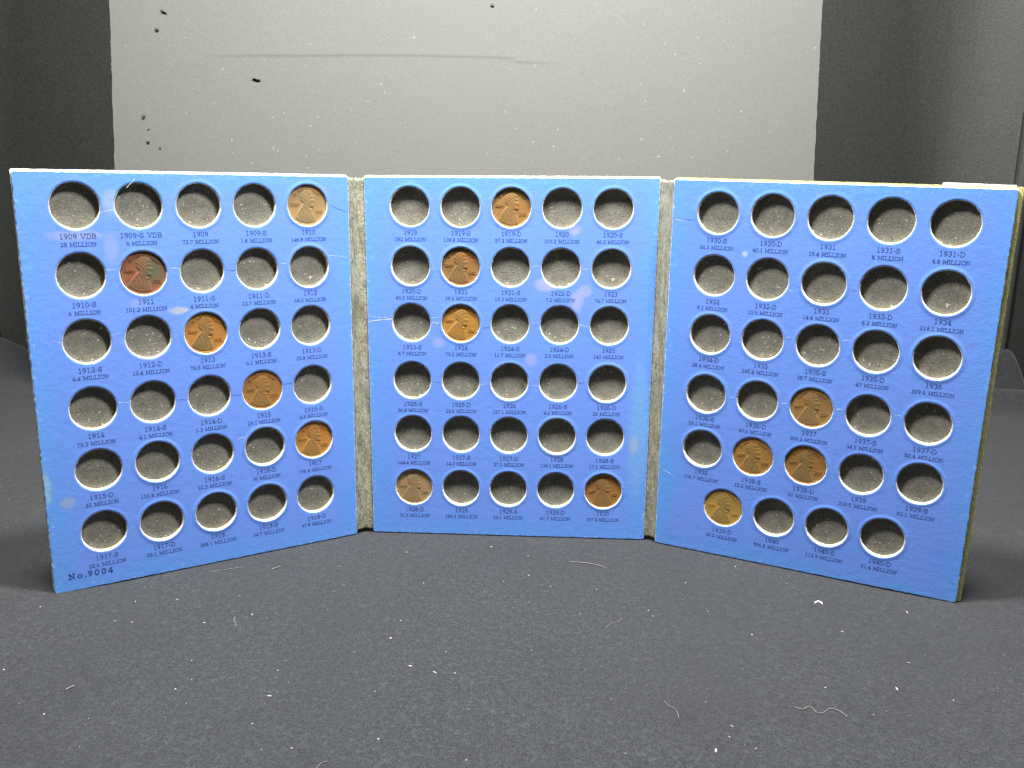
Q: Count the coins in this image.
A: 14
